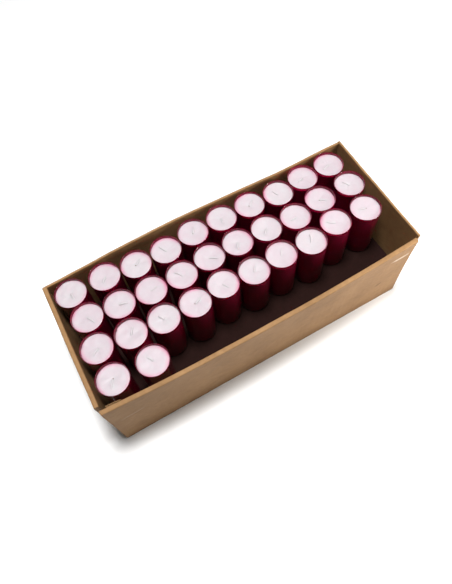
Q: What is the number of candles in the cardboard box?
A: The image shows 32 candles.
